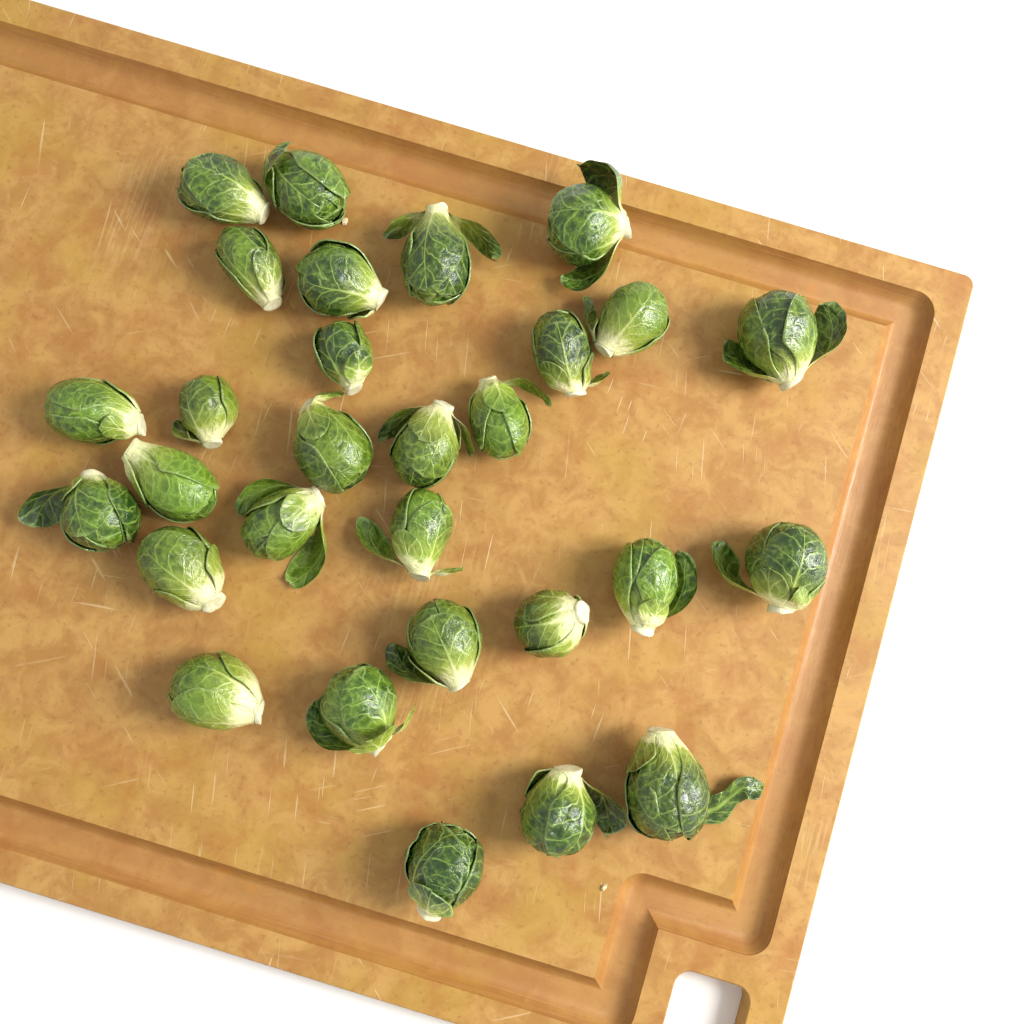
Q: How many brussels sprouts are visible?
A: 29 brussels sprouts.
